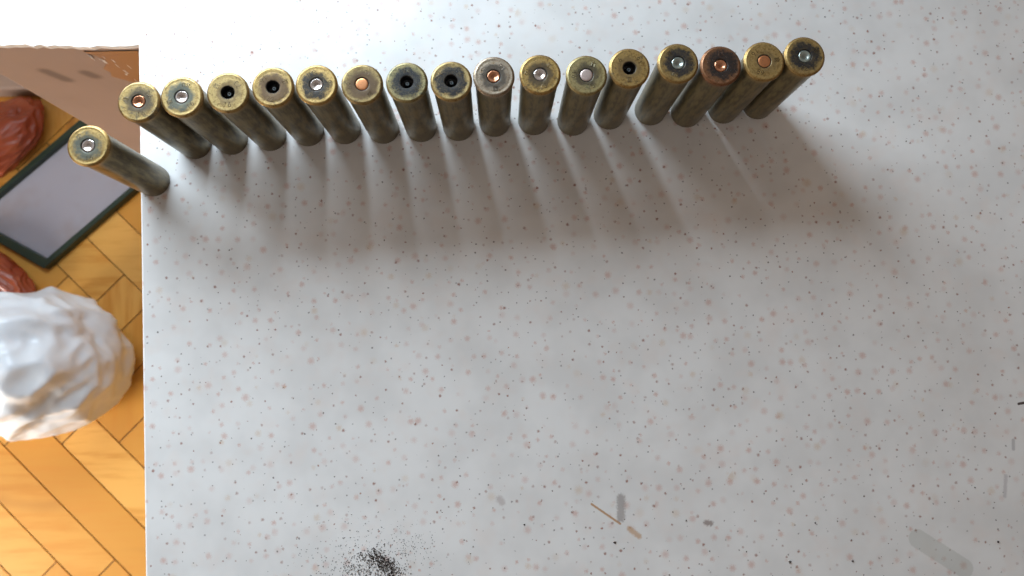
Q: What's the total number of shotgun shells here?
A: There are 17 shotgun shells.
